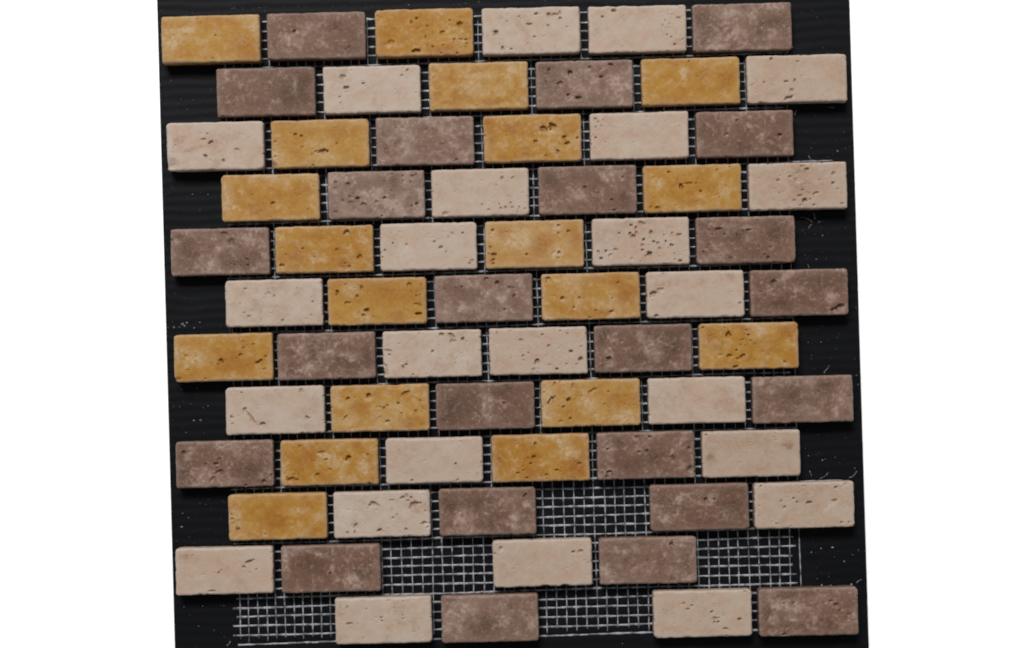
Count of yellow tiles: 19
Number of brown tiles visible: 24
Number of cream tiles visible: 24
